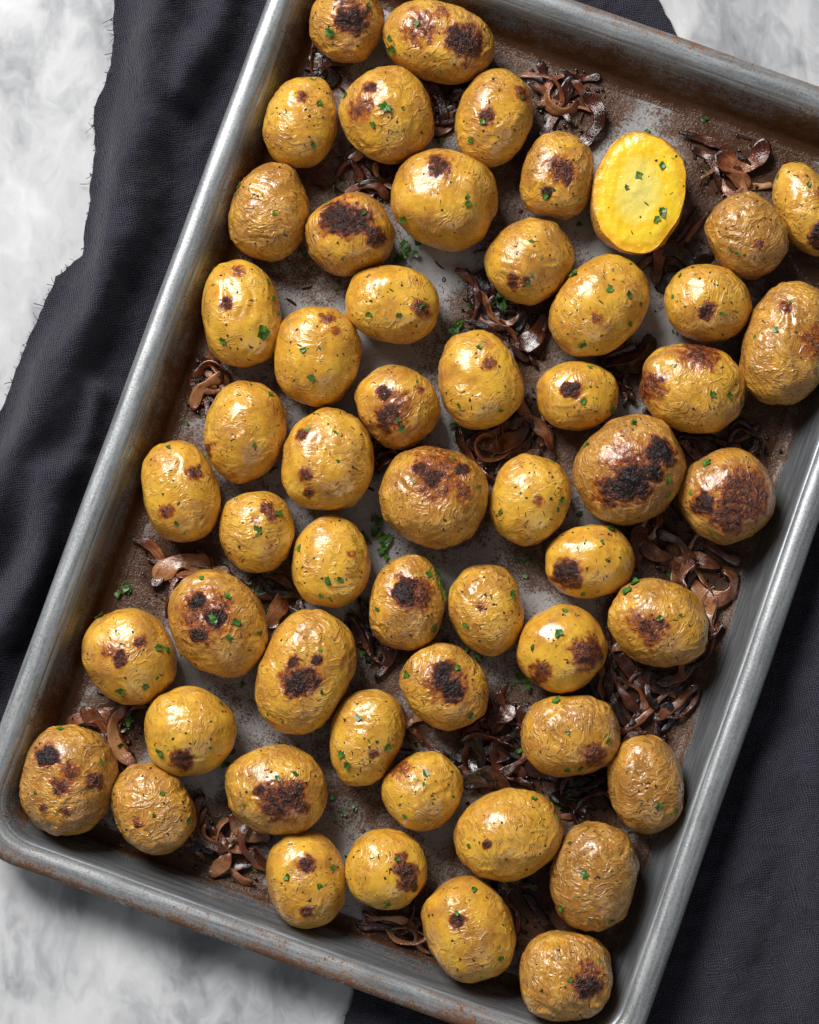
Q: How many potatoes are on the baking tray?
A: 55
